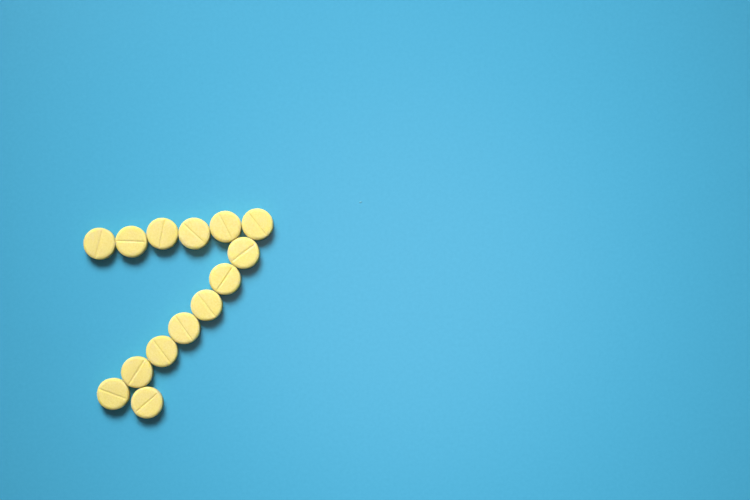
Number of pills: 14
